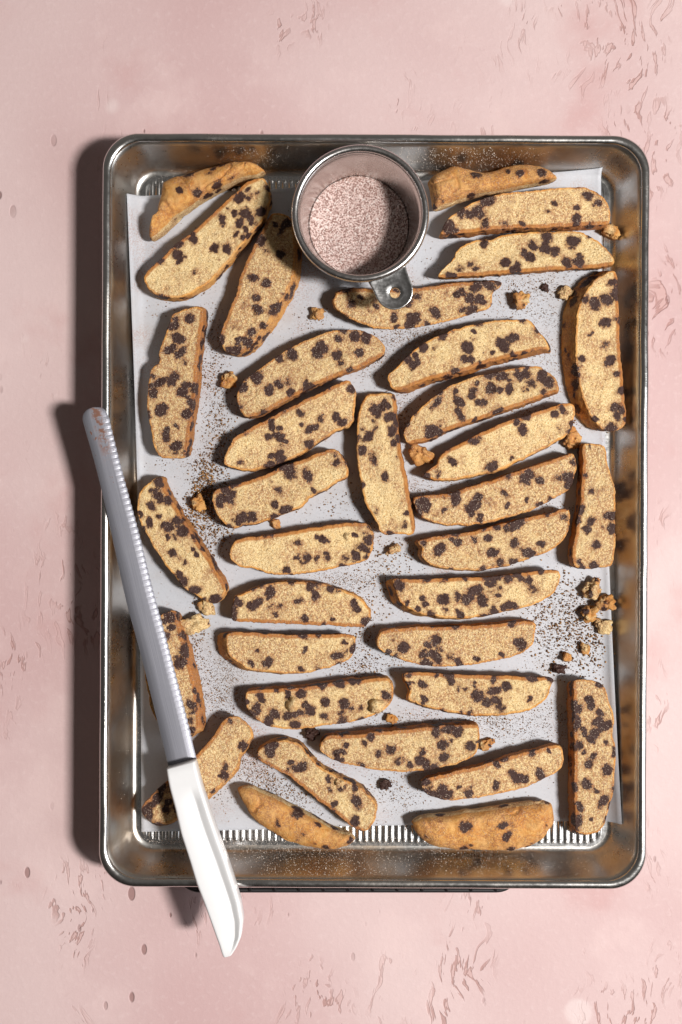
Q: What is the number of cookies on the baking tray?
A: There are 35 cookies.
